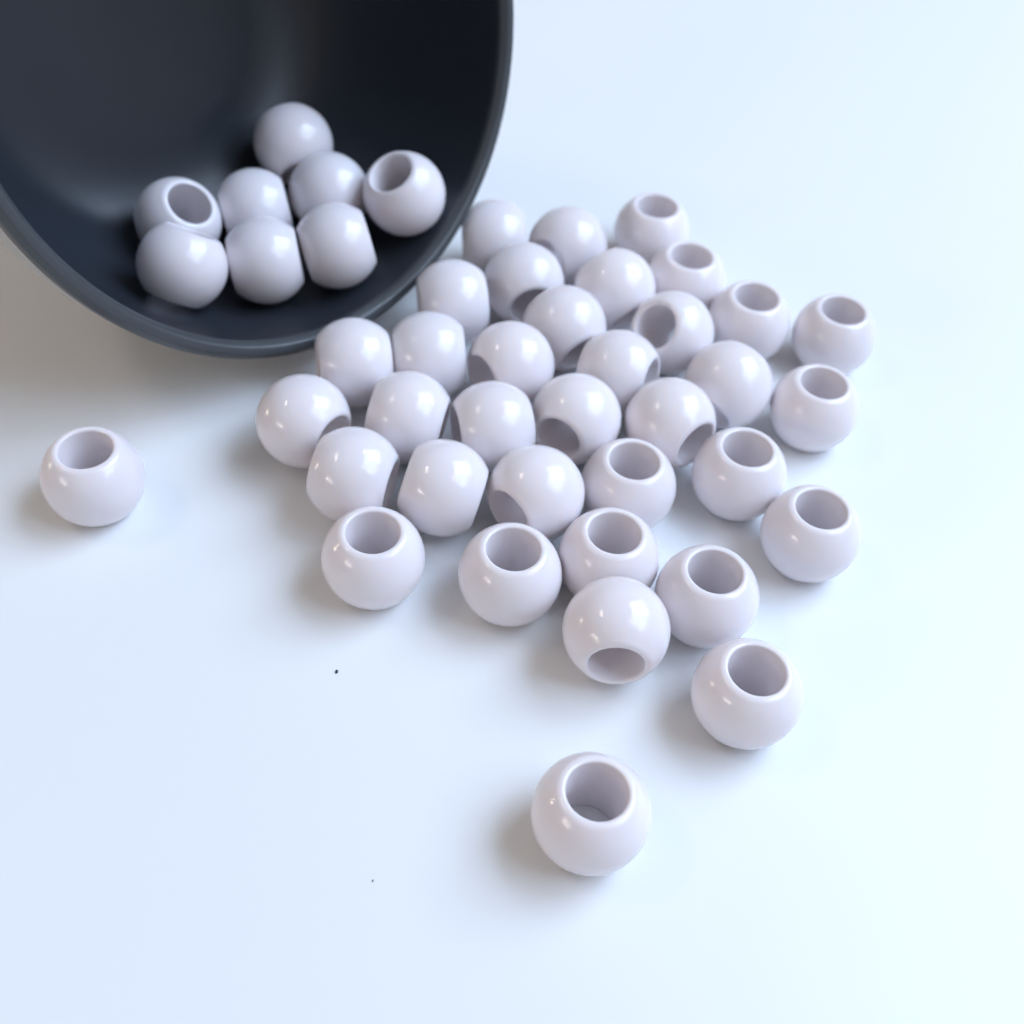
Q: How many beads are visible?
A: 44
